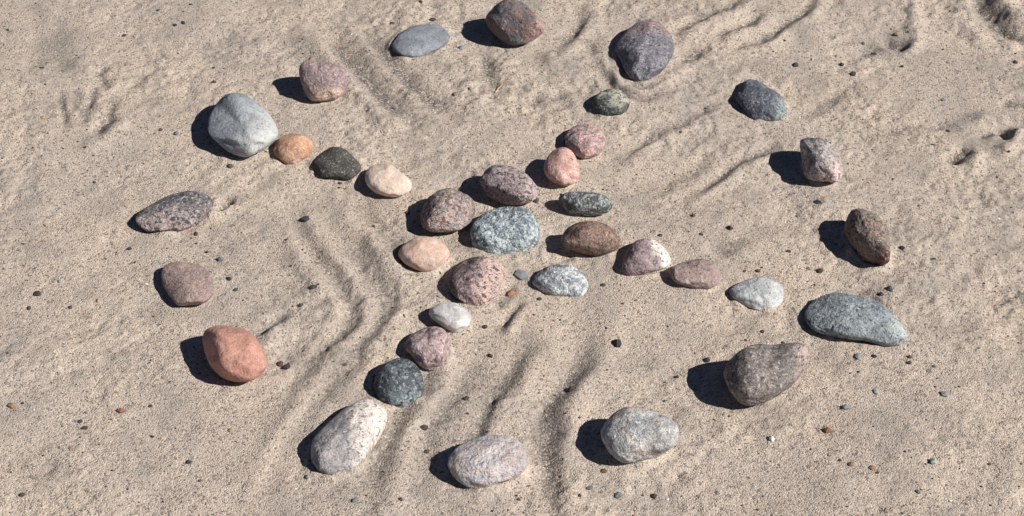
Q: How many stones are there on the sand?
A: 36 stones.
